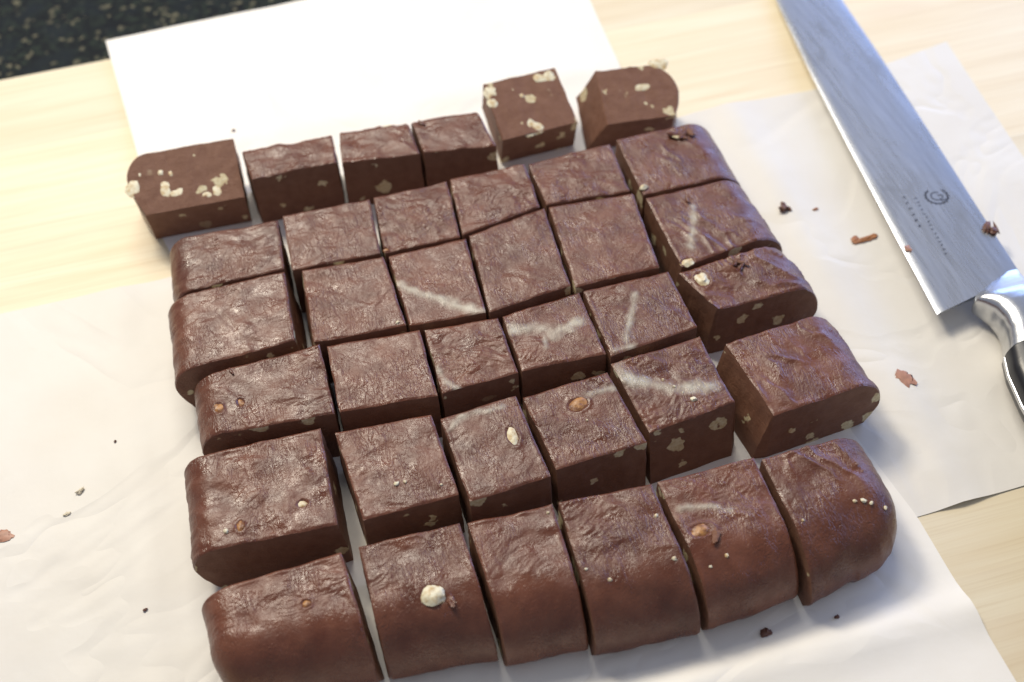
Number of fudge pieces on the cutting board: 36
